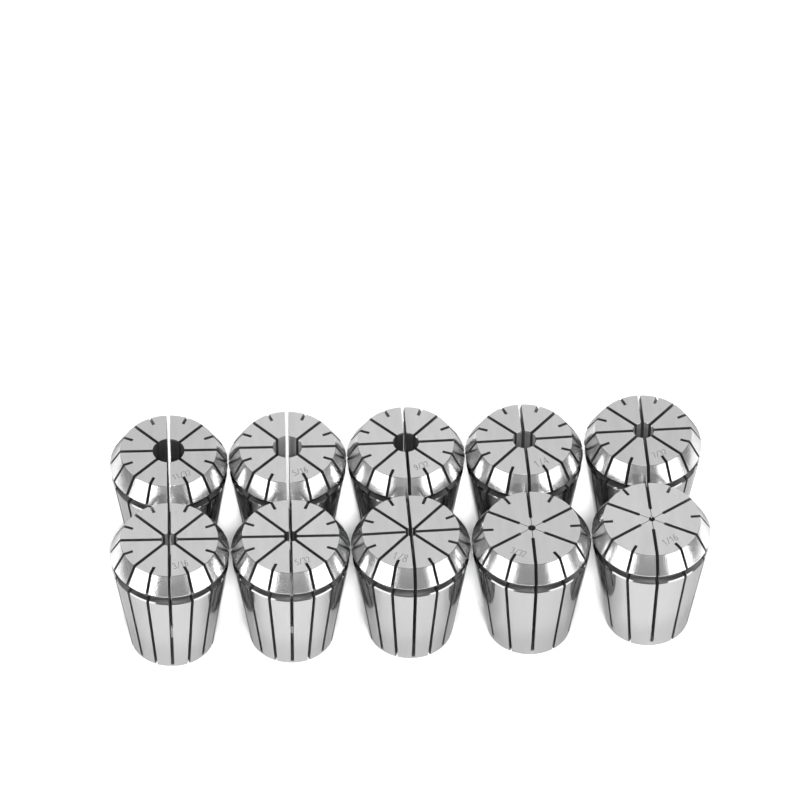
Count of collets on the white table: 10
